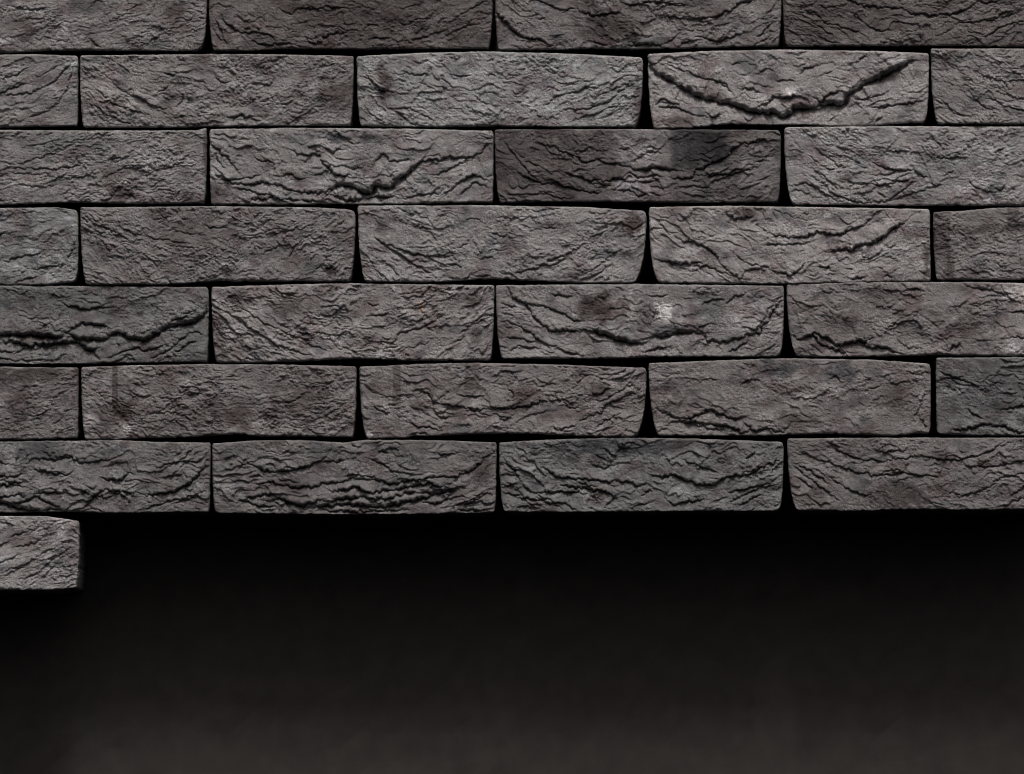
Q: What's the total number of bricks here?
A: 32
